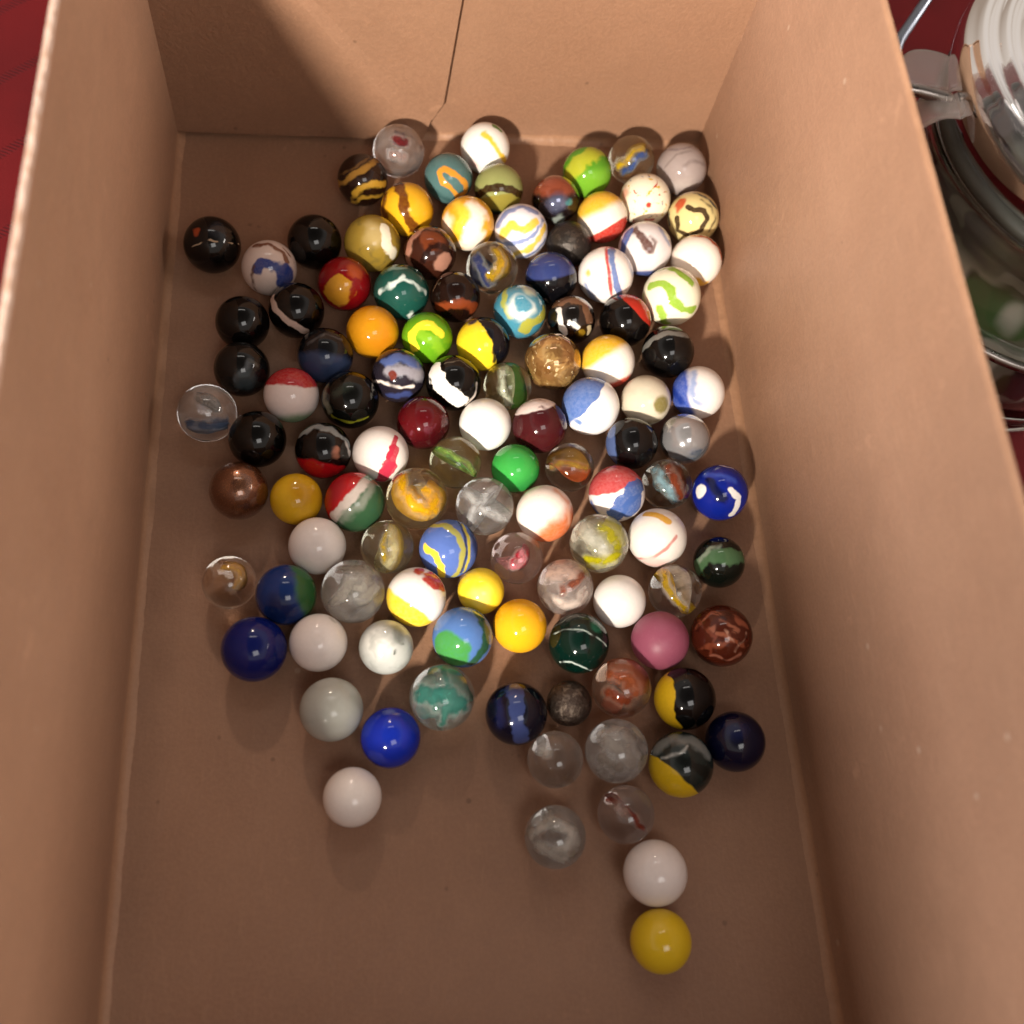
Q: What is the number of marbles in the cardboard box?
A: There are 111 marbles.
